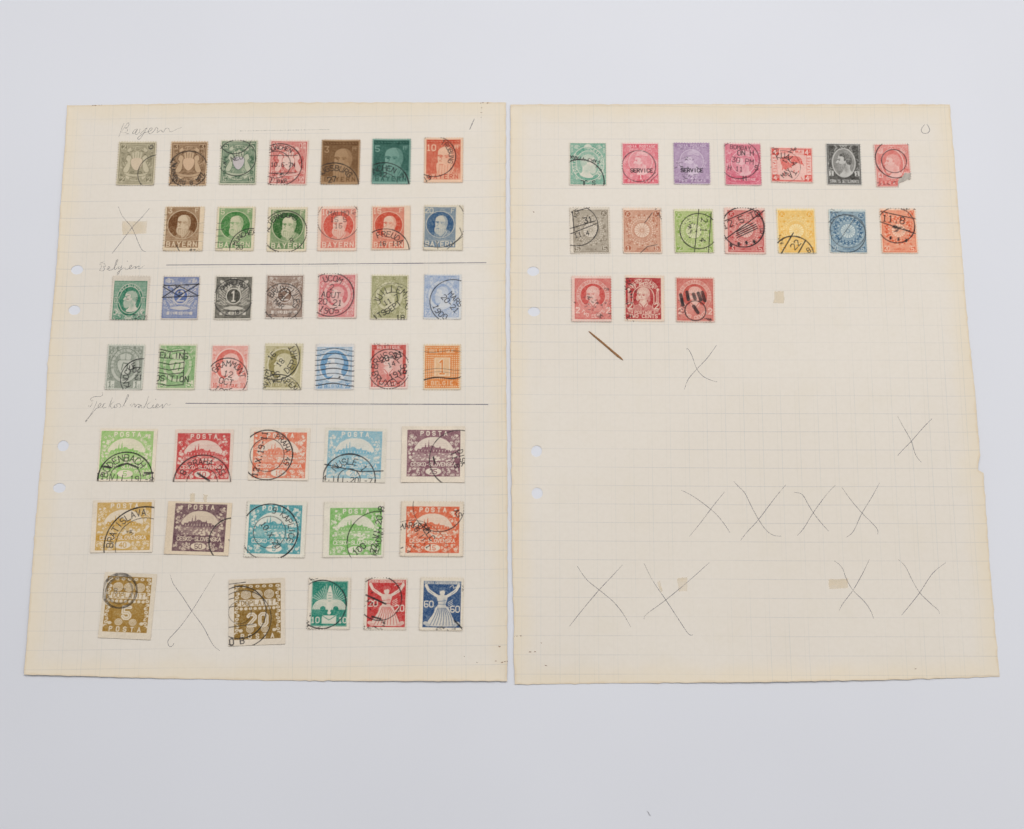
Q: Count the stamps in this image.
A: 59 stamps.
